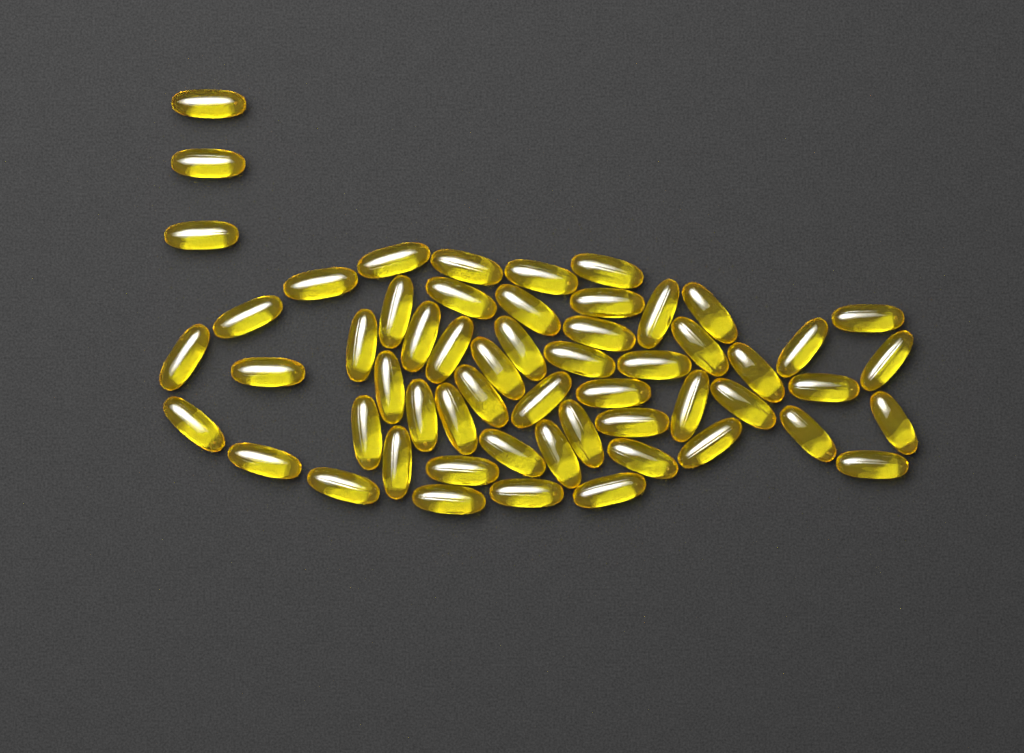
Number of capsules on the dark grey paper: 57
